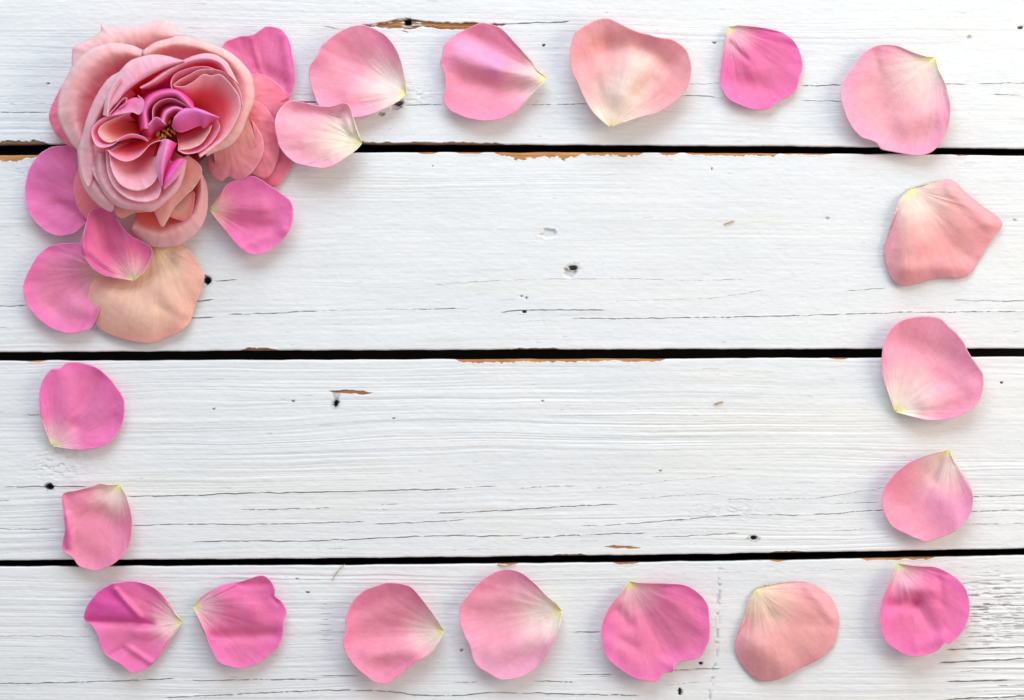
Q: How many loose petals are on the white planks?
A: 24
